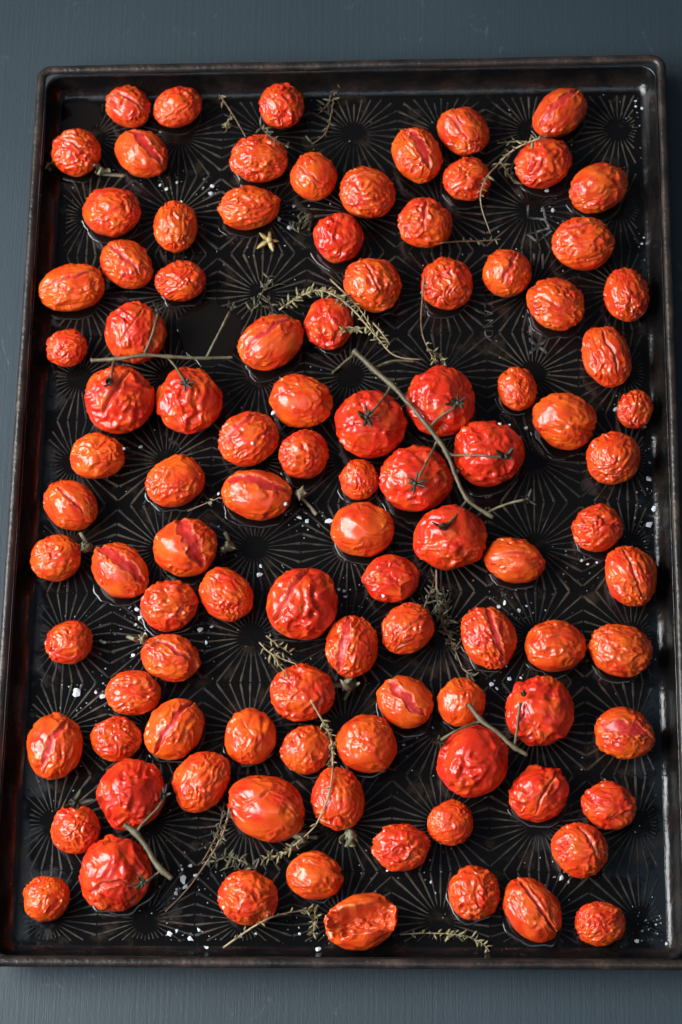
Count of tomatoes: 101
